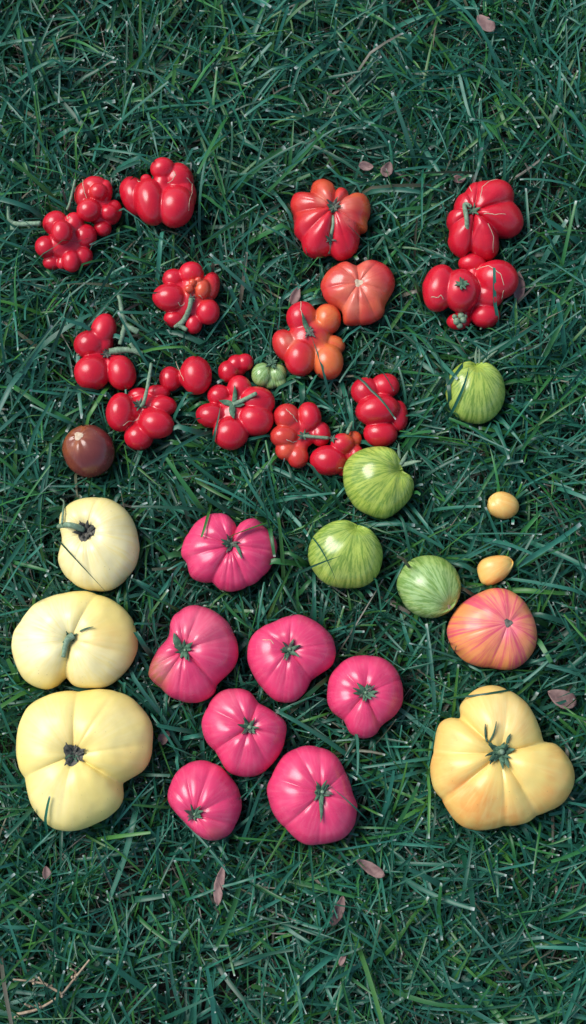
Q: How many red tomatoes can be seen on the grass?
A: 17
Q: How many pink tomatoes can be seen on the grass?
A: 7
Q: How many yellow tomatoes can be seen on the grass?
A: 6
